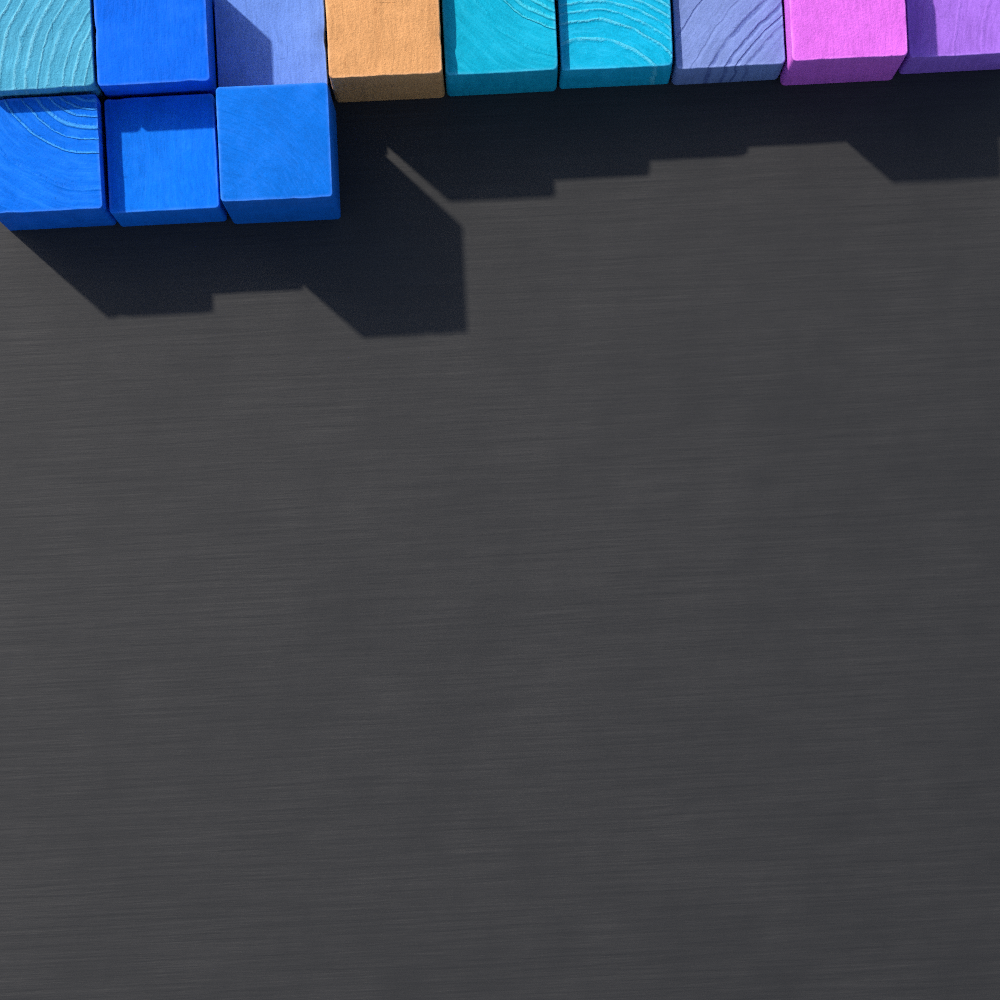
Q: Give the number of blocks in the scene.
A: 12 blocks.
